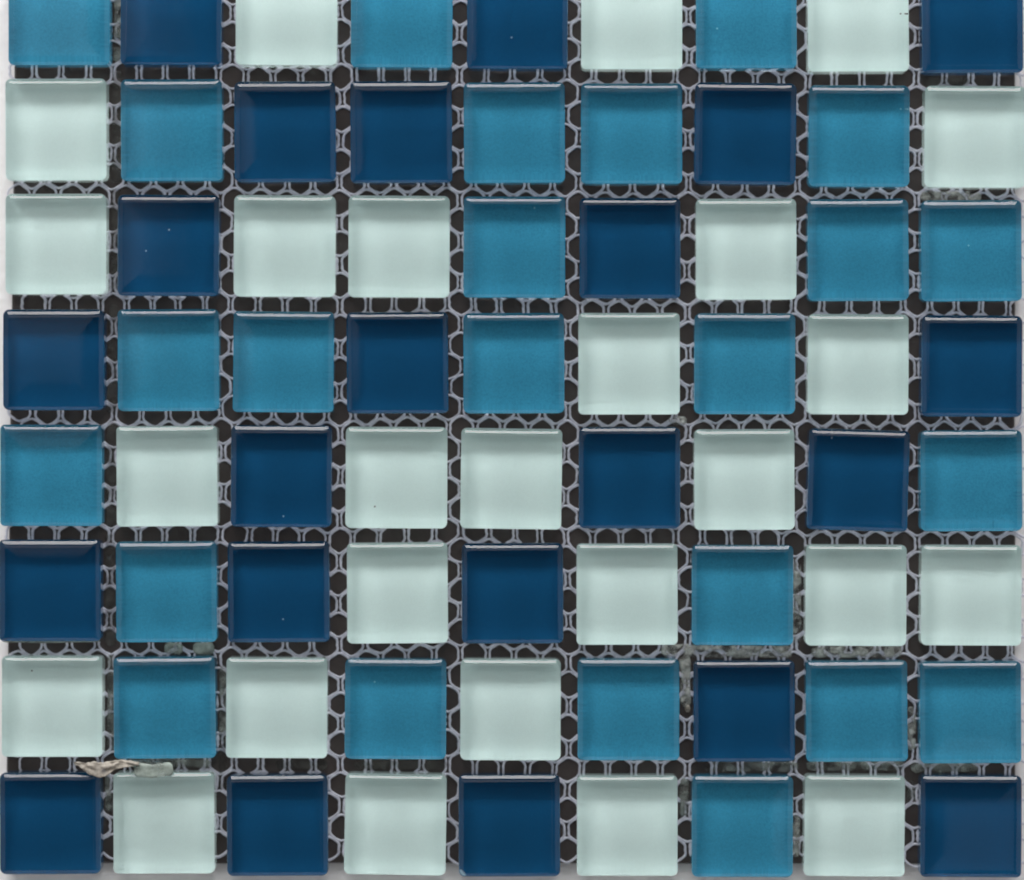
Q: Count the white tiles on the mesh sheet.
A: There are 26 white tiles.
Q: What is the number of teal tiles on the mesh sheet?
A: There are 24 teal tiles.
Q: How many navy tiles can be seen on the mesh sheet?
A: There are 22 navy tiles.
